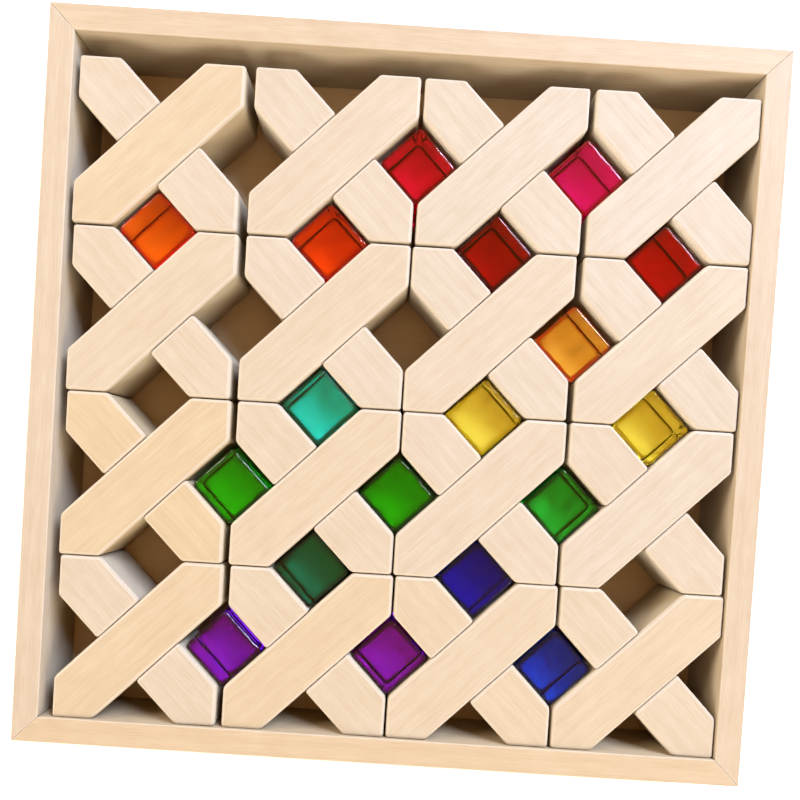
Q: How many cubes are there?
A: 18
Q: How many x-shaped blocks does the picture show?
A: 16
